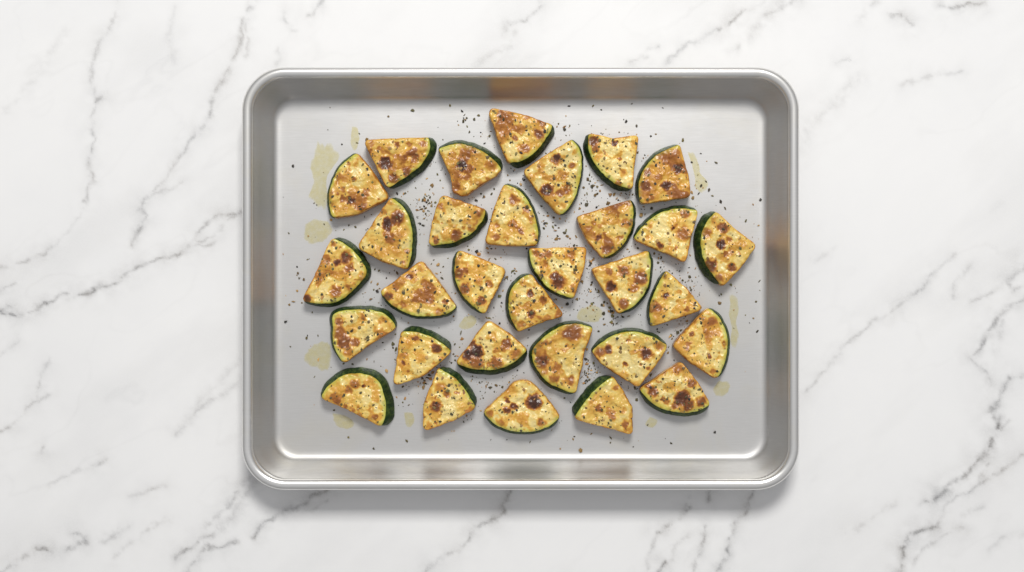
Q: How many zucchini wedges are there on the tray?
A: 31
